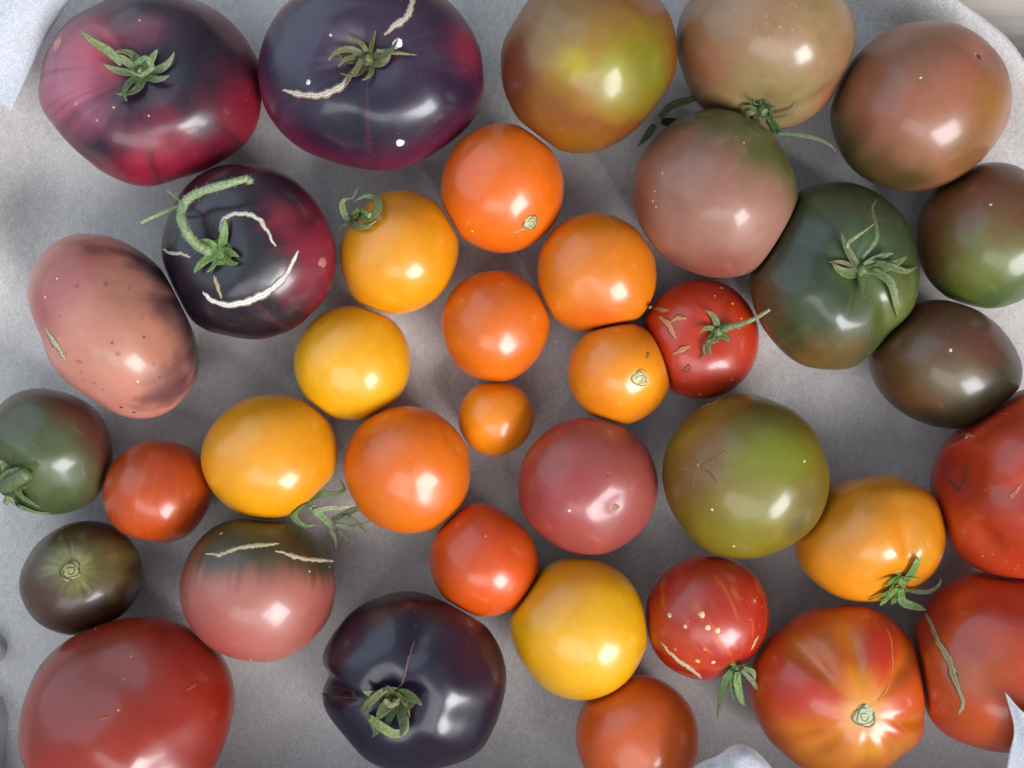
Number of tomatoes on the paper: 37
